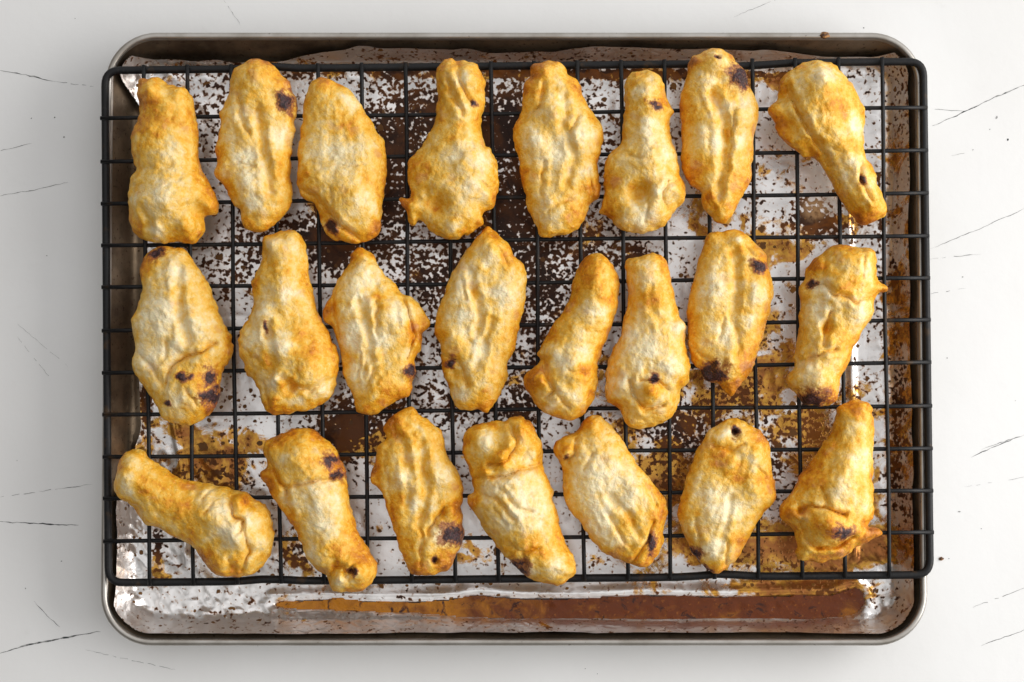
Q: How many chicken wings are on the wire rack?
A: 23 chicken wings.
